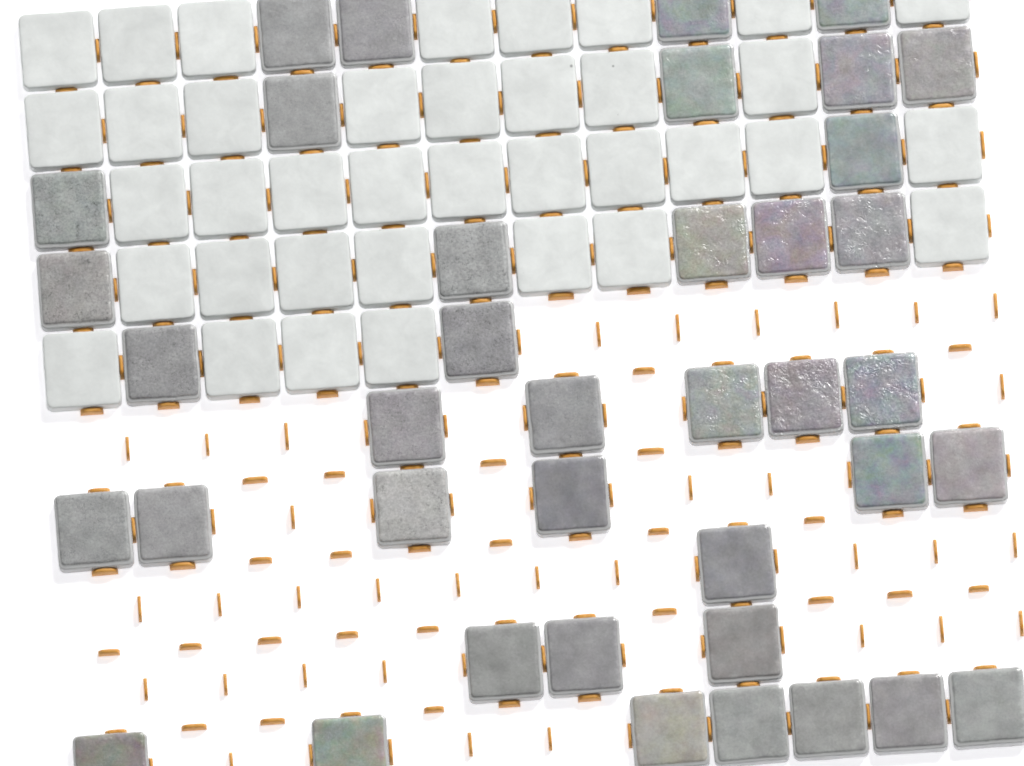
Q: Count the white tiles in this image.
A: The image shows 37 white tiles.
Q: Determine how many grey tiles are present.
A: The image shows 39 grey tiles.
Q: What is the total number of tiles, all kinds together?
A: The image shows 76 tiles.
